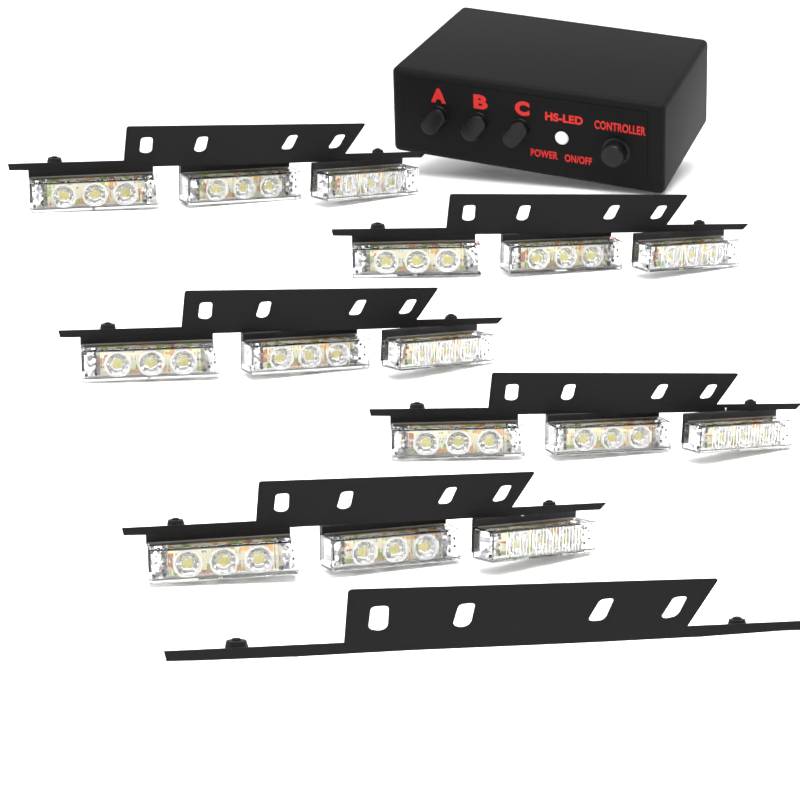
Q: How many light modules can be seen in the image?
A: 15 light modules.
